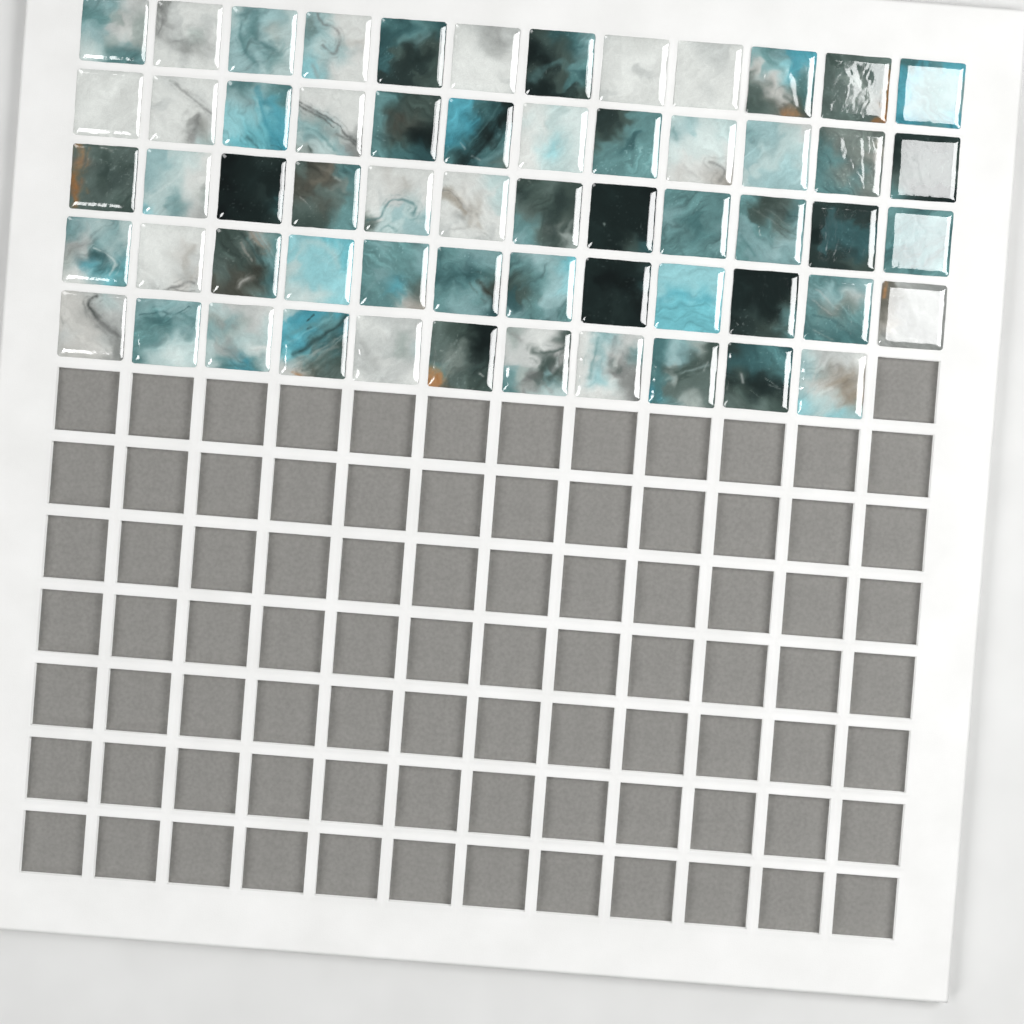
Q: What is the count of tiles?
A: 59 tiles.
